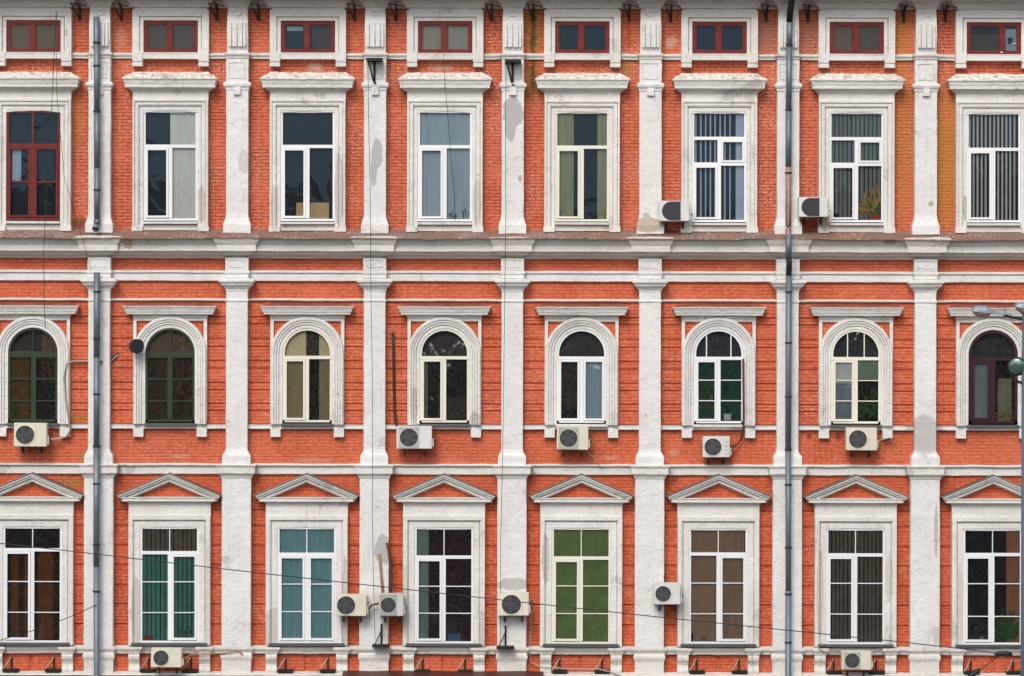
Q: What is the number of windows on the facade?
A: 32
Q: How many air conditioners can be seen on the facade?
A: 13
